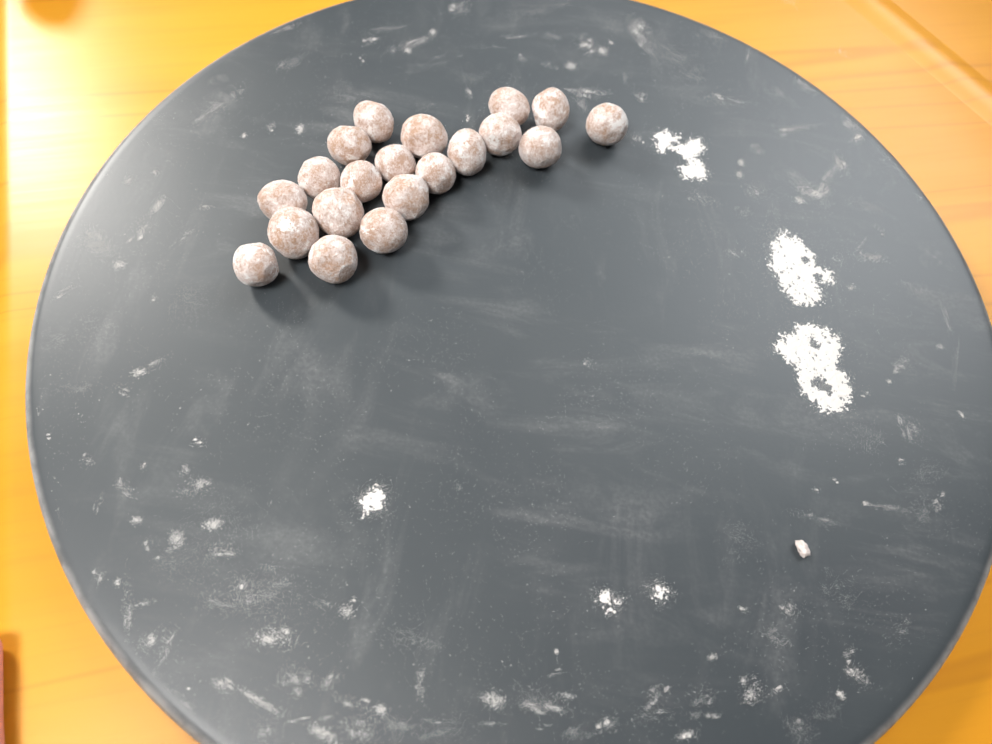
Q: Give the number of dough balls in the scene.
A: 20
